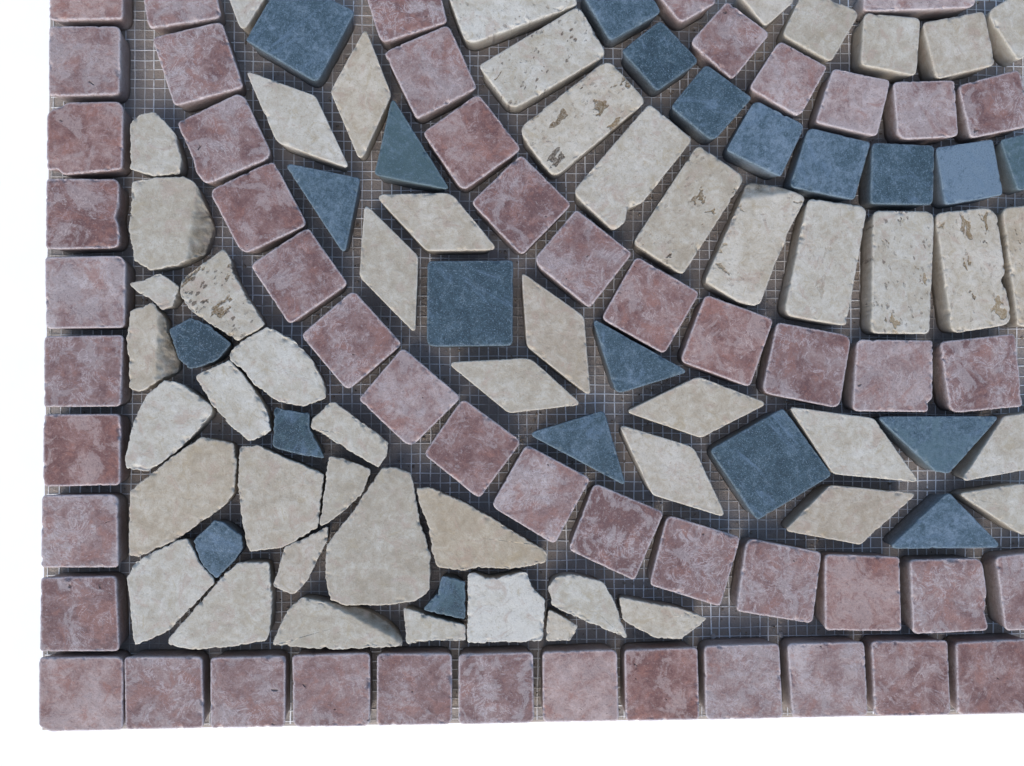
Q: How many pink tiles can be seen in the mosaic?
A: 53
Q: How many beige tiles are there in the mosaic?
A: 51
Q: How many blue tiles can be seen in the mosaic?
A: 21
